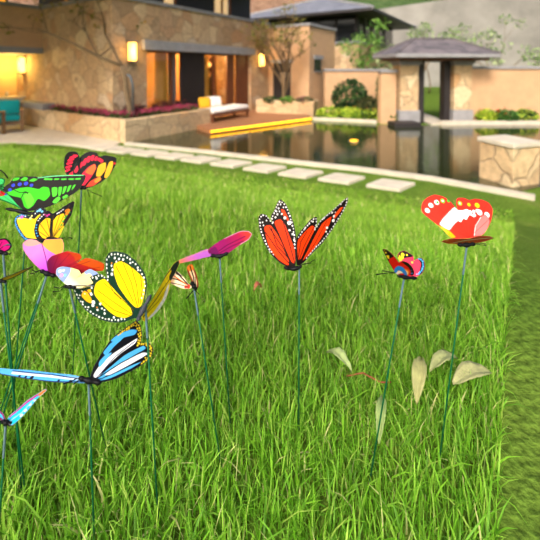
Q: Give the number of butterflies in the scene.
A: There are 15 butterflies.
